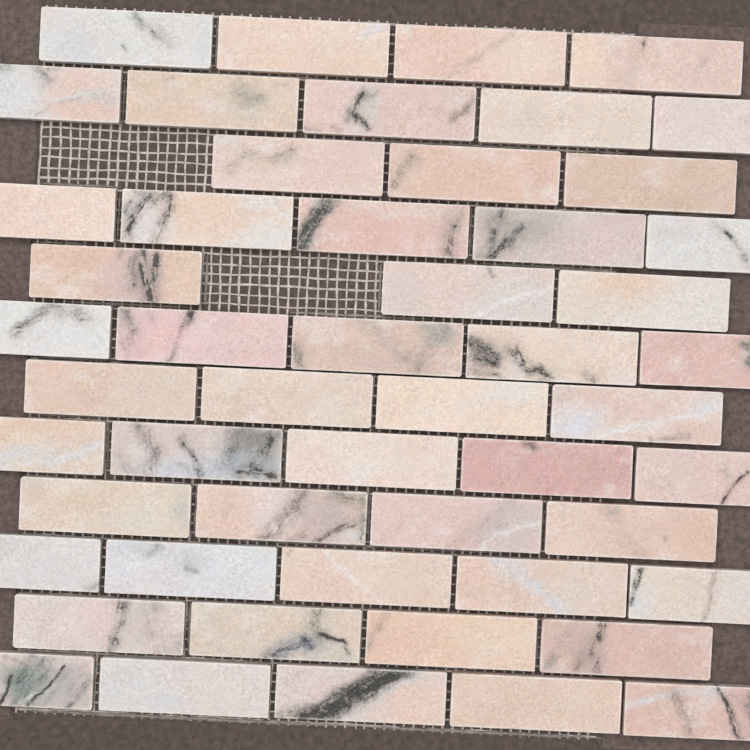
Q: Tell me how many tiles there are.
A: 52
